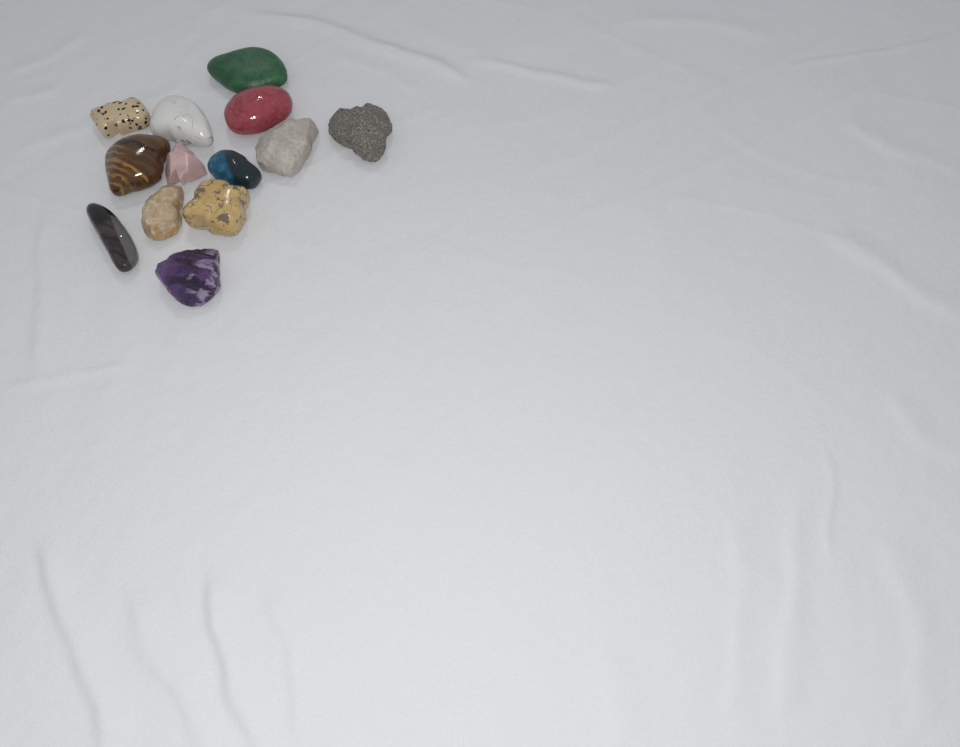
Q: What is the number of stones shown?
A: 13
